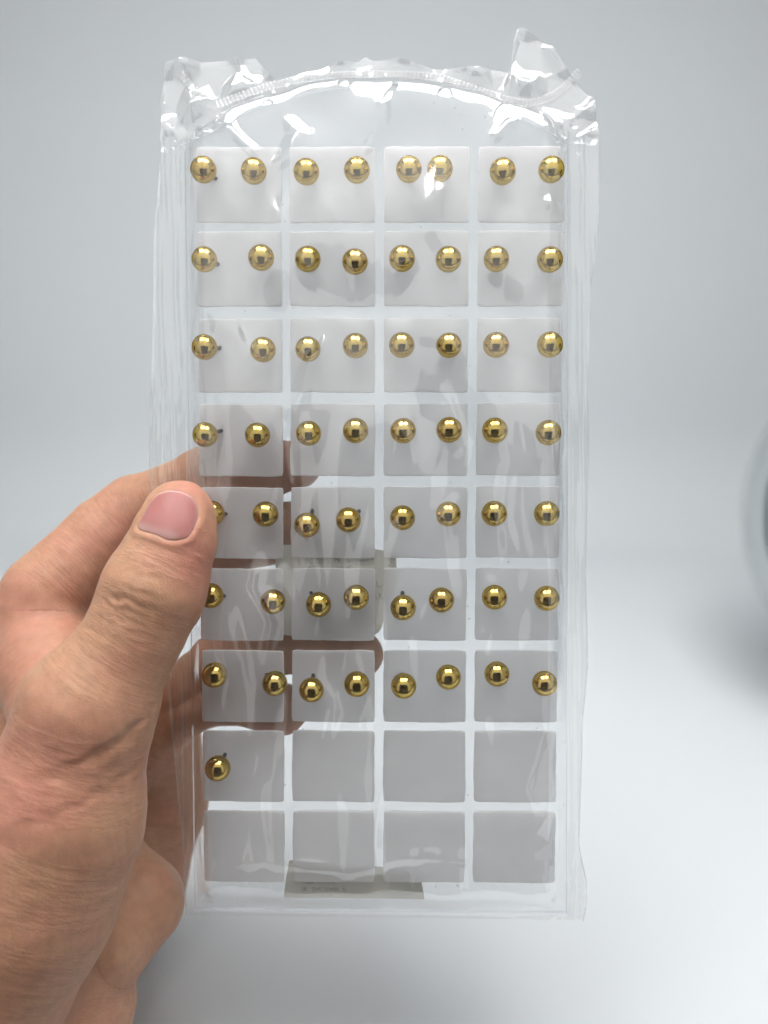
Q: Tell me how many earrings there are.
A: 57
